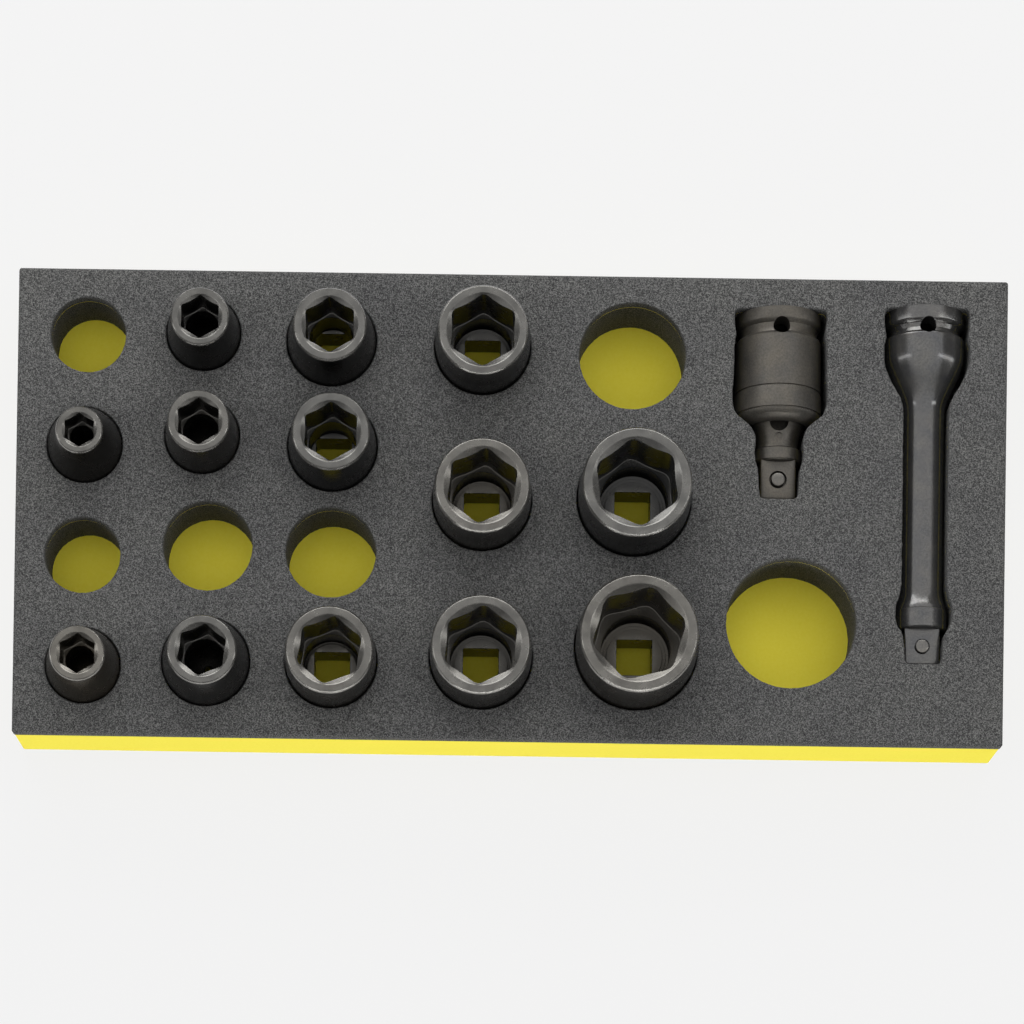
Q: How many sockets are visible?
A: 13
